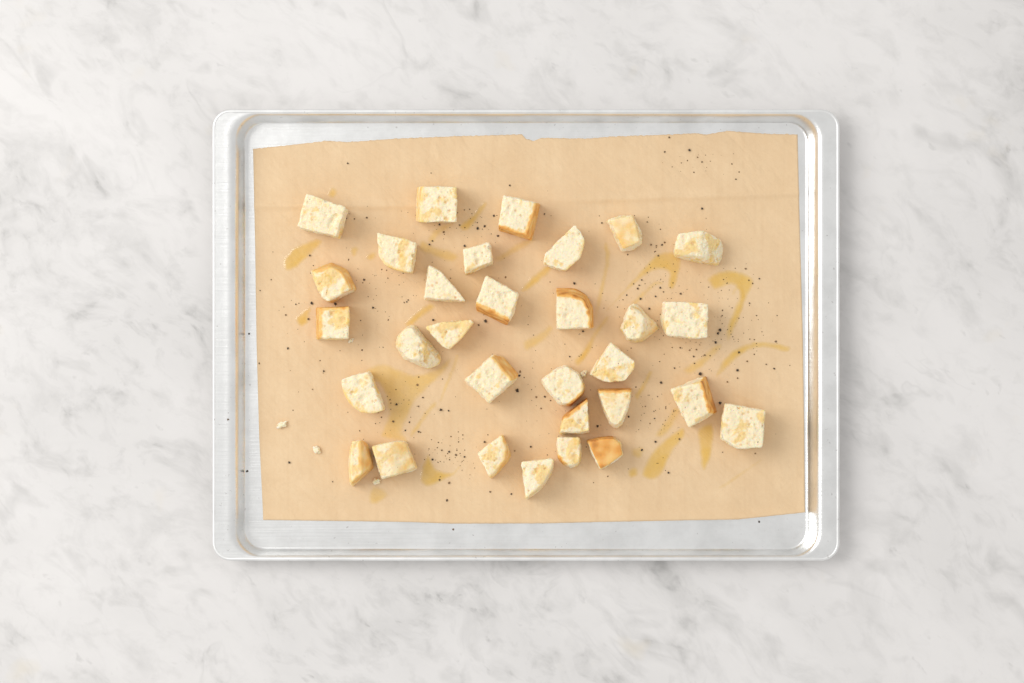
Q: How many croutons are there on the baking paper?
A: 31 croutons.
